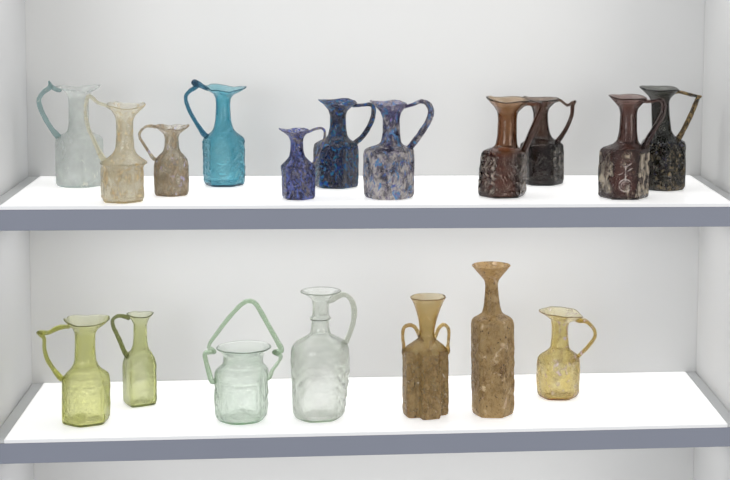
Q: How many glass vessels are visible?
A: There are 18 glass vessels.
